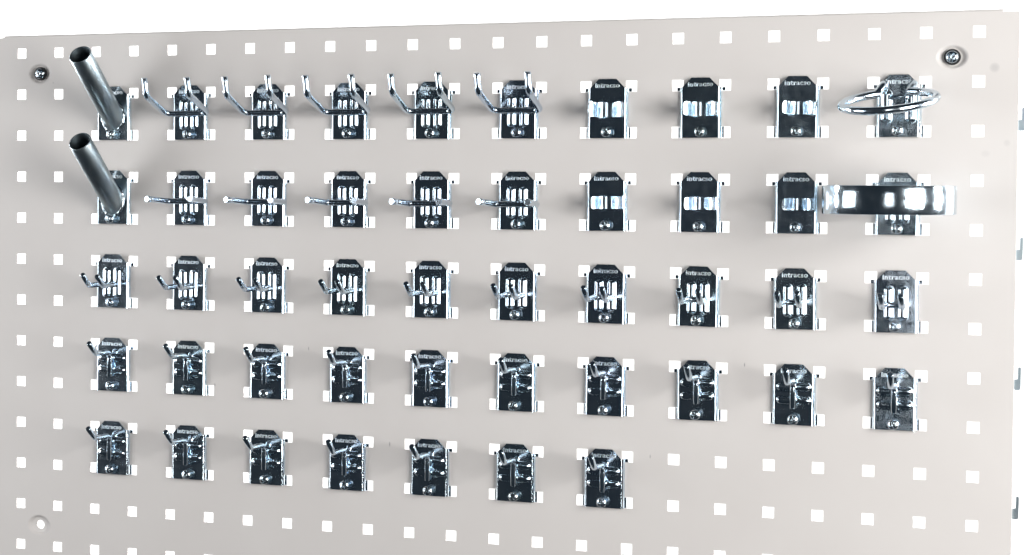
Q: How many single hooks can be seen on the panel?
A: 17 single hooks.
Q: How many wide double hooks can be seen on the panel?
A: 10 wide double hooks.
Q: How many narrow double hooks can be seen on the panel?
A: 10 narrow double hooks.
